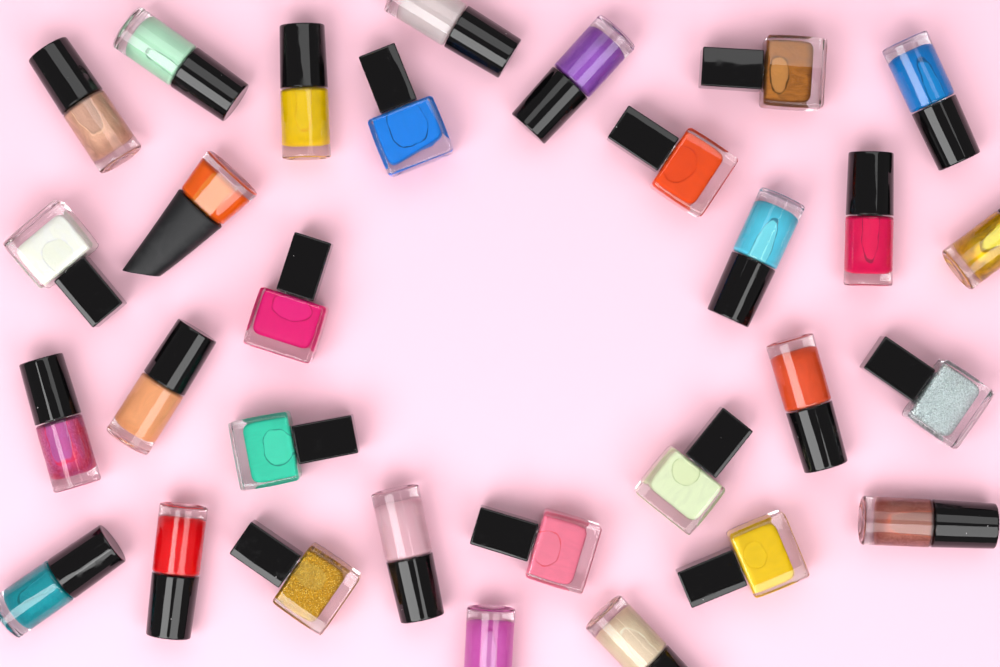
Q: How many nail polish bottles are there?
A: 30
